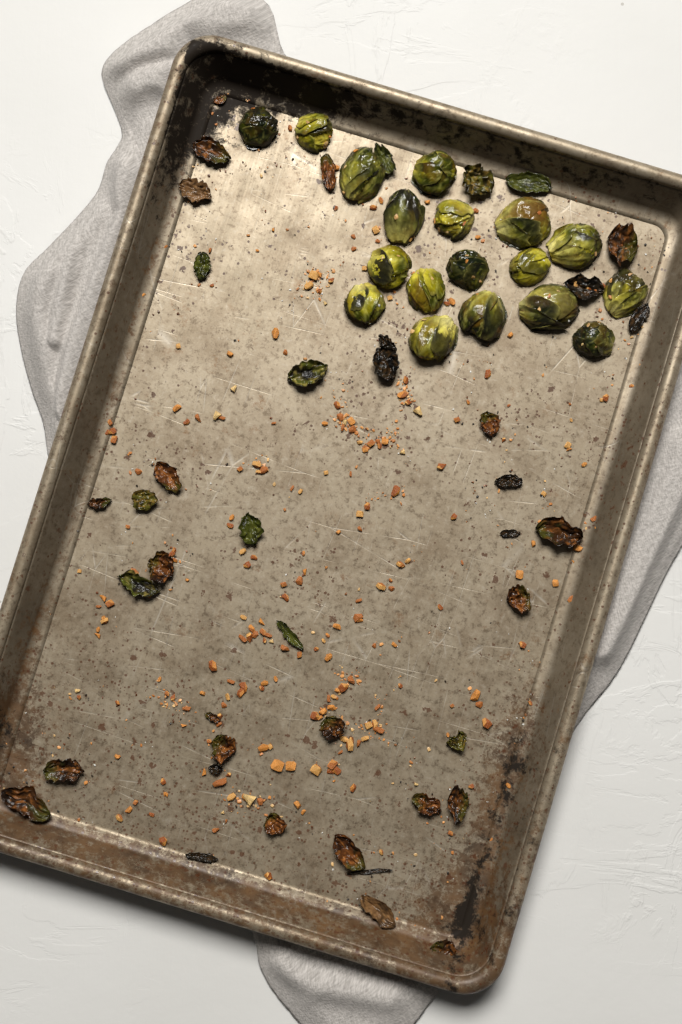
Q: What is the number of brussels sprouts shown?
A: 18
